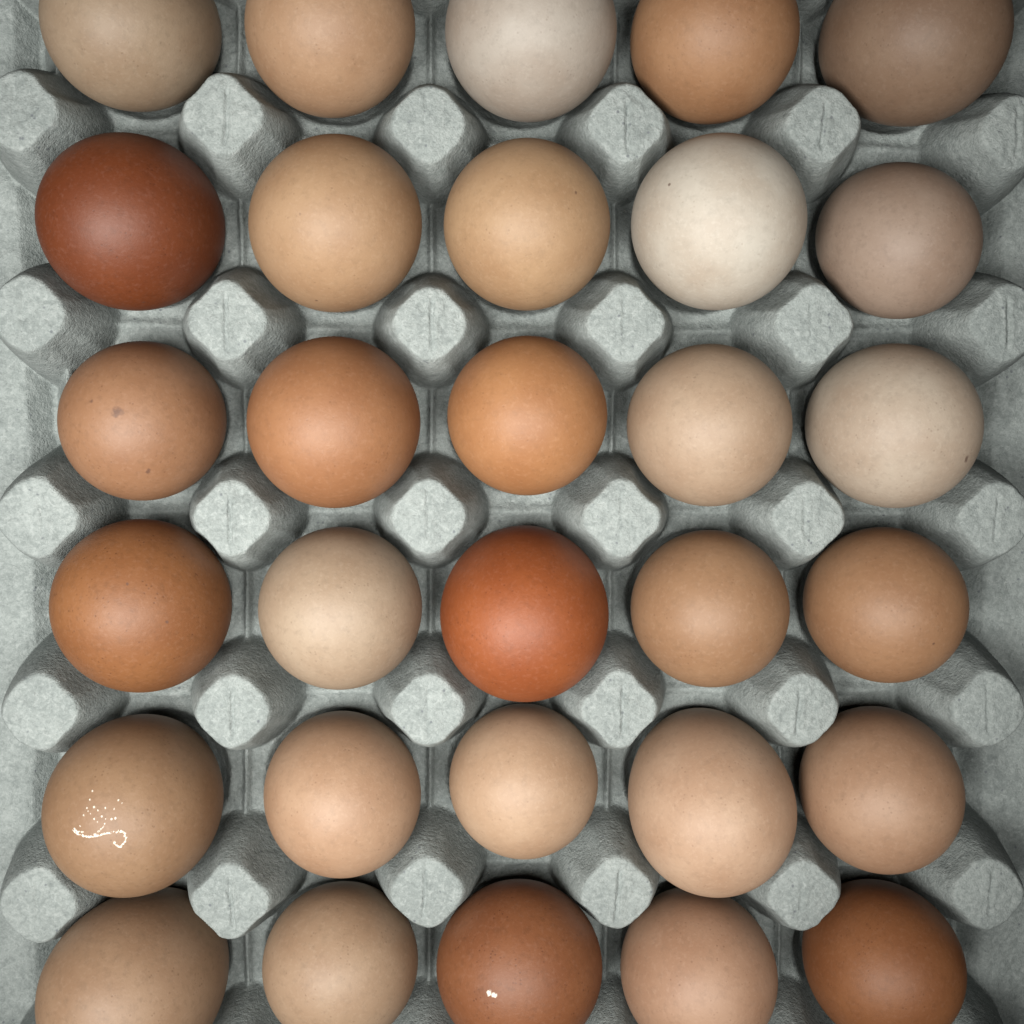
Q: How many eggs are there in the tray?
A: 30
